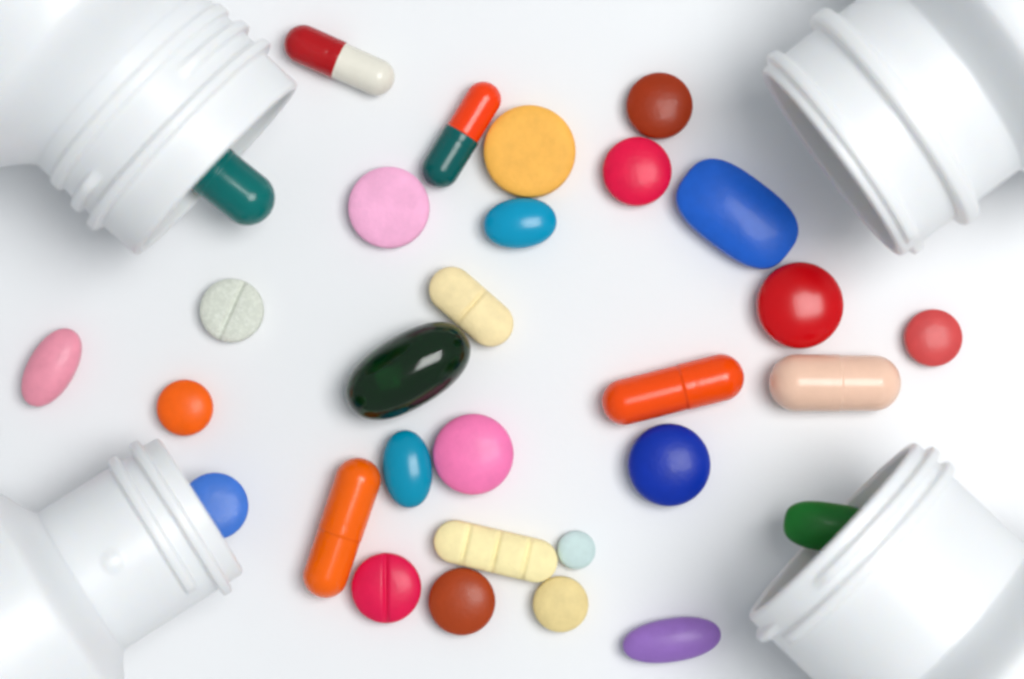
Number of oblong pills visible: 15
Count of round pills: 15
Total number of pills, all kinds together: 30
